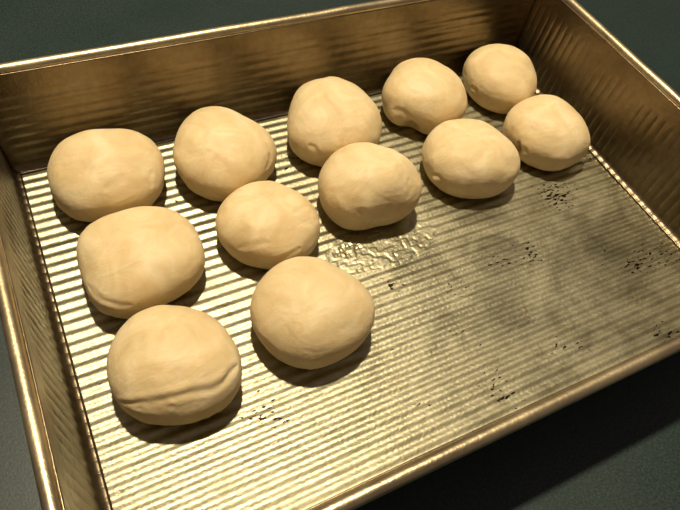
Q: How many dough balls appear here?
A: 12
